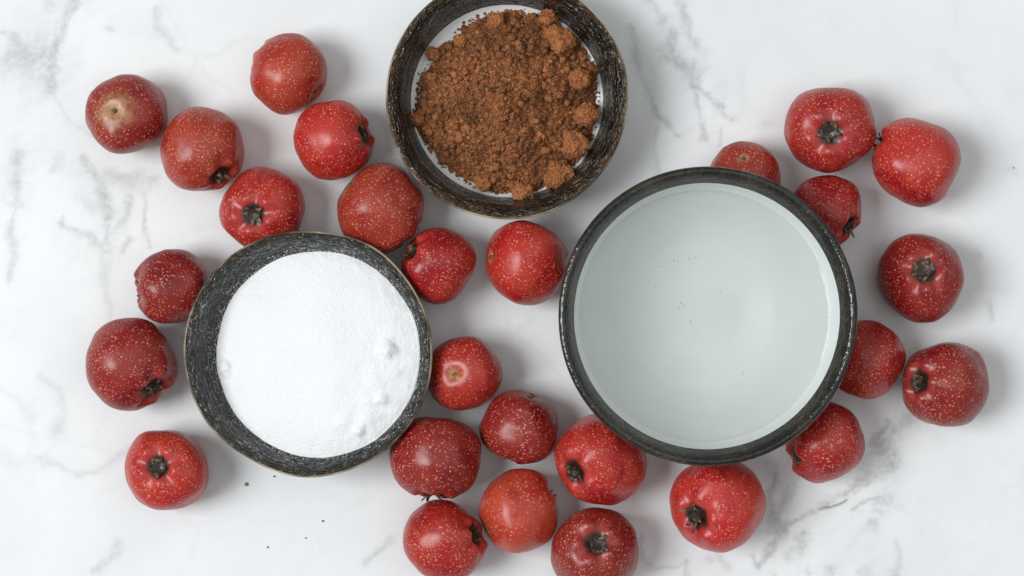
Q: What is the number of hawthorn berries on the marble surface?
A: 27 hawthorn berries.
